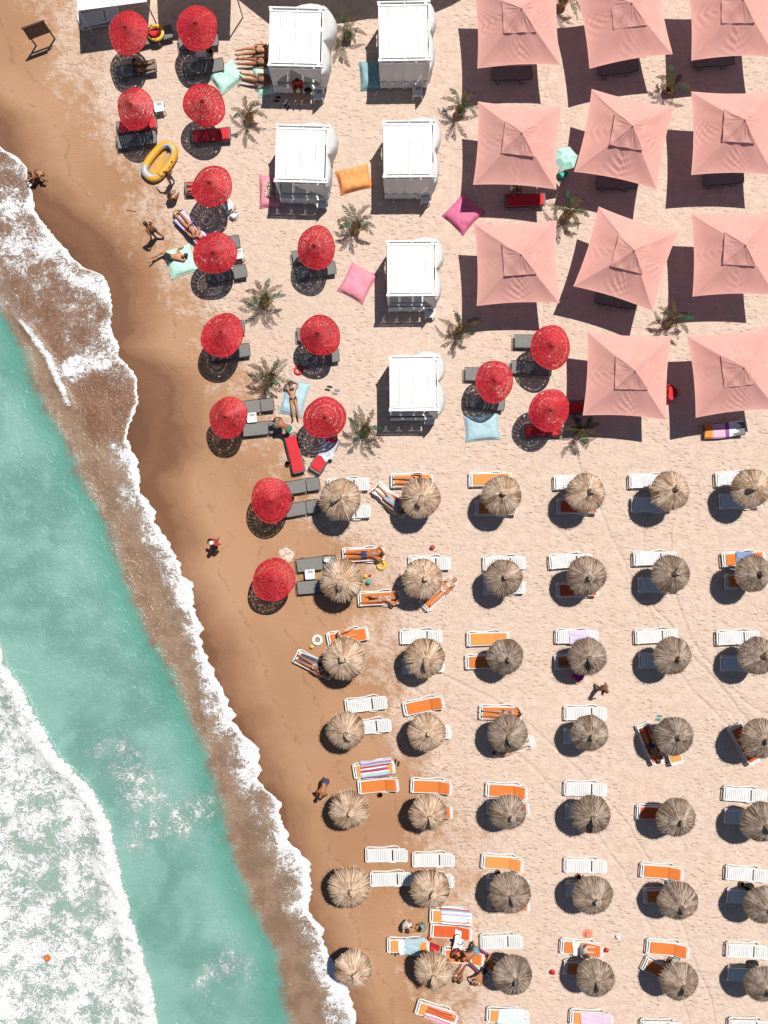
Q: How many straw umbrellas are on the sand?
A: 42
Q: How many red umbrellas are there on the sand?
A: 16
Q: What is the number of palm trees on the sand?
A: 13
